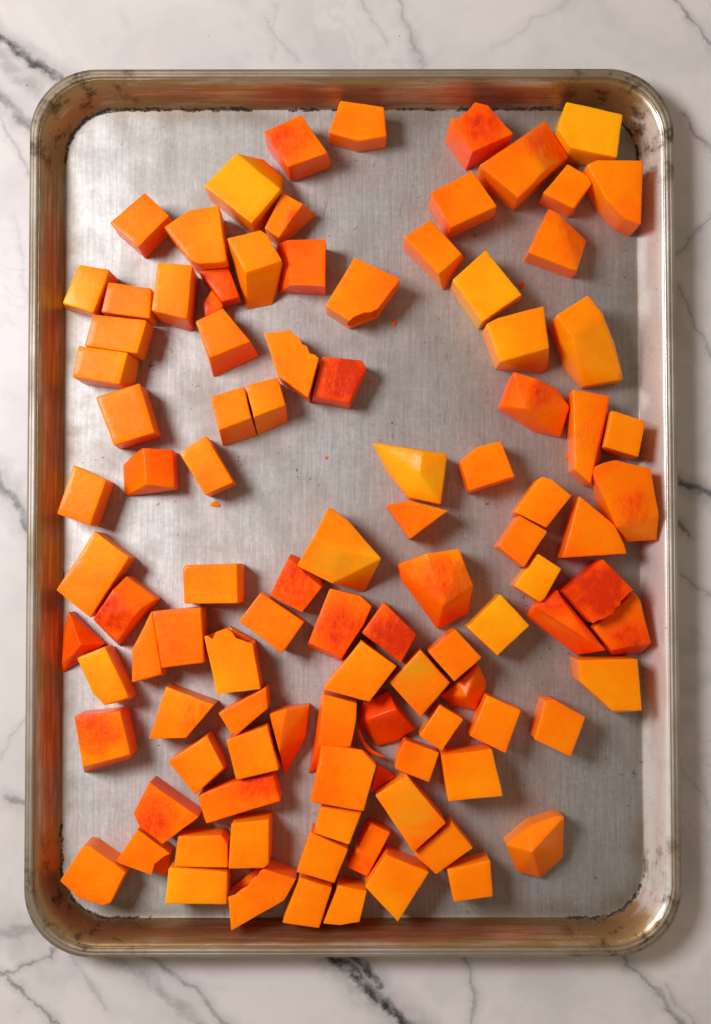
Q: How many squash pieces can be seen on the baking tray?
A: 103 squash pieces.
